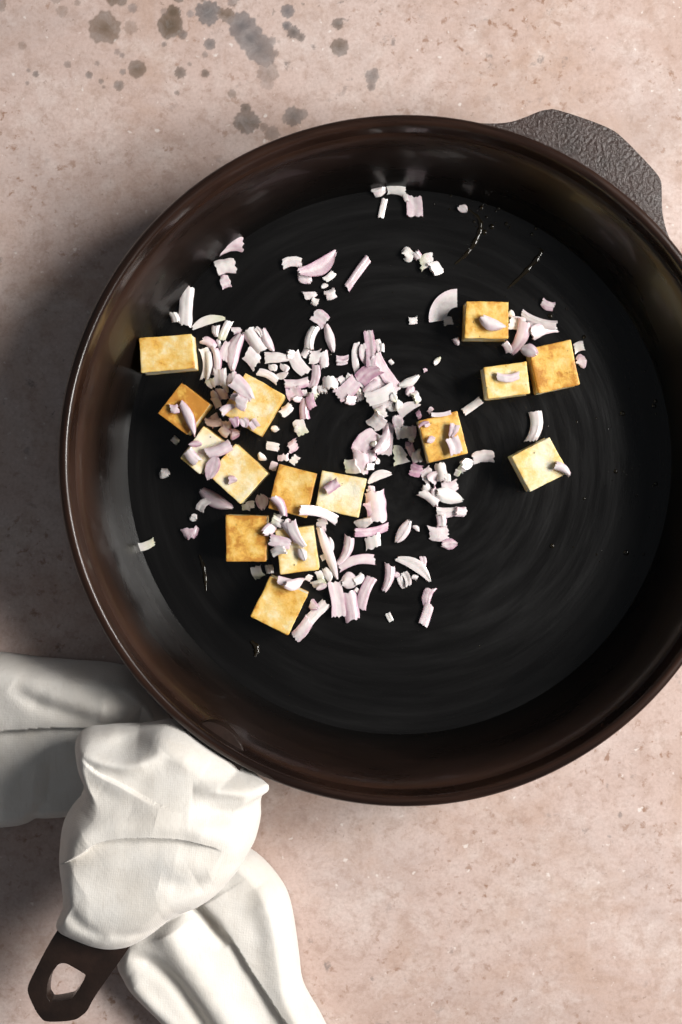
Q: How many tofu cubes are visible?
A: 15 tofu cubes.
